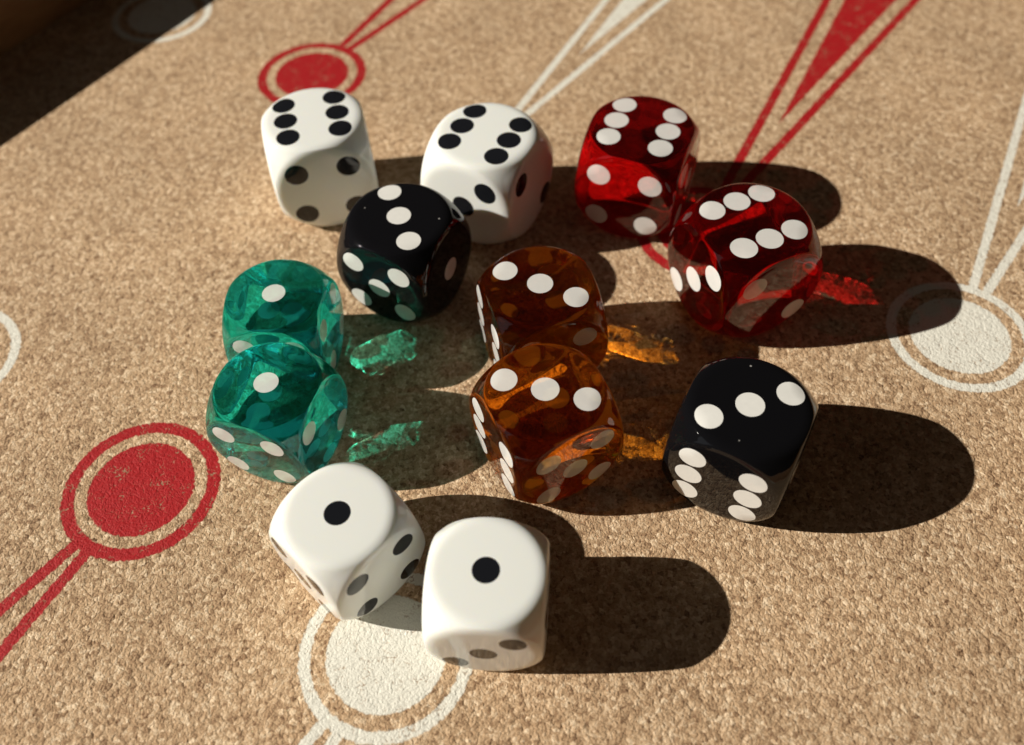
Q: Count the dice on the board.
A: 12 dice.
